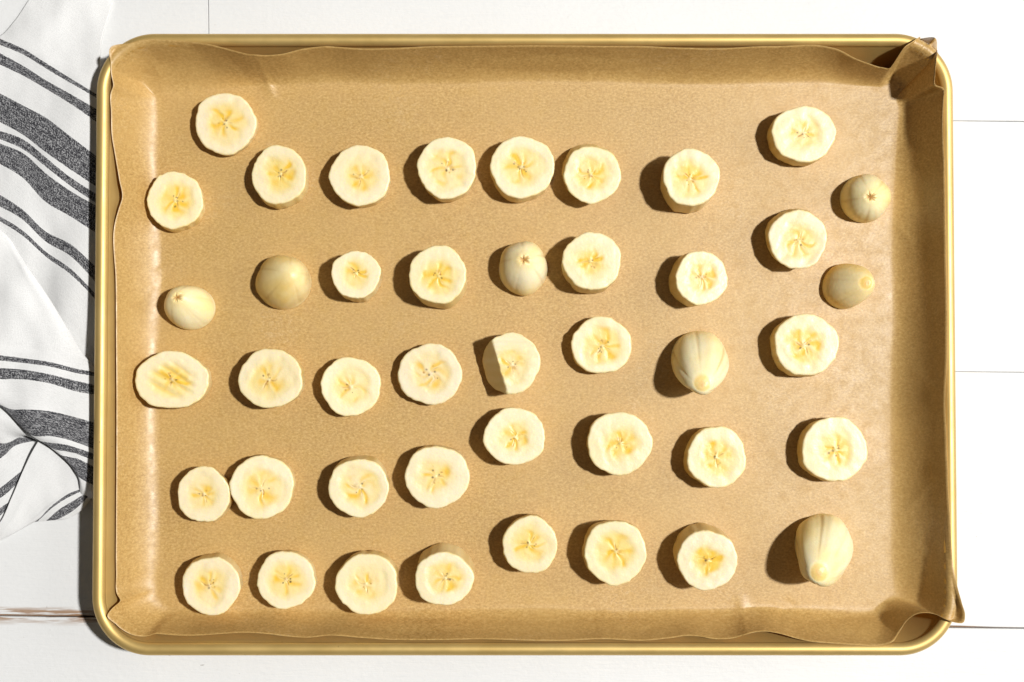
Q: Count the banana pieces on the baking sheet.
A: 43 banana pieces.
